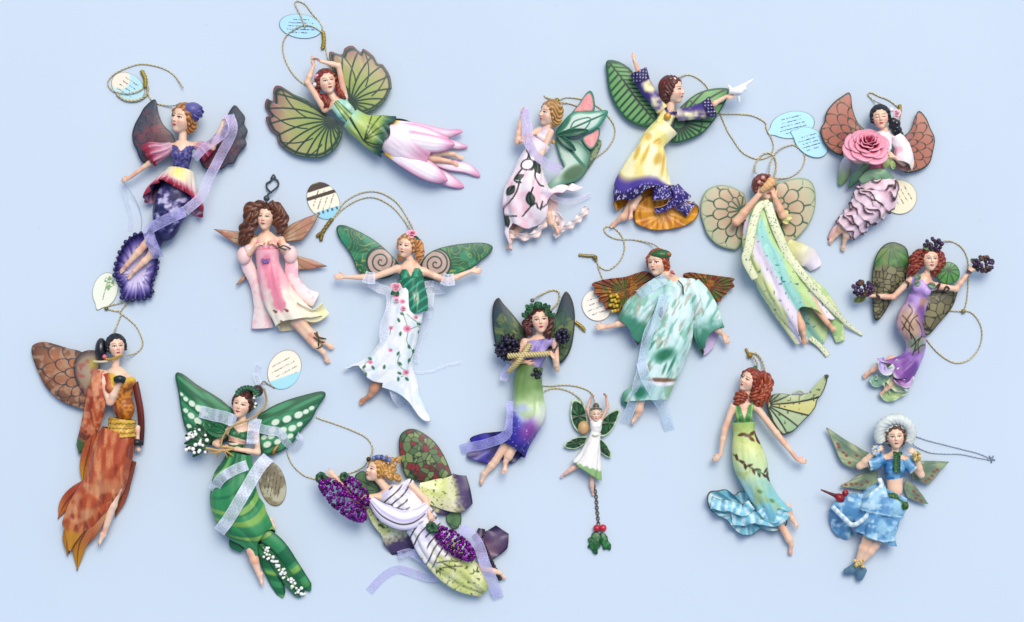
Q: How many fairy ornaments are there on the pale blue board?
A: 17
